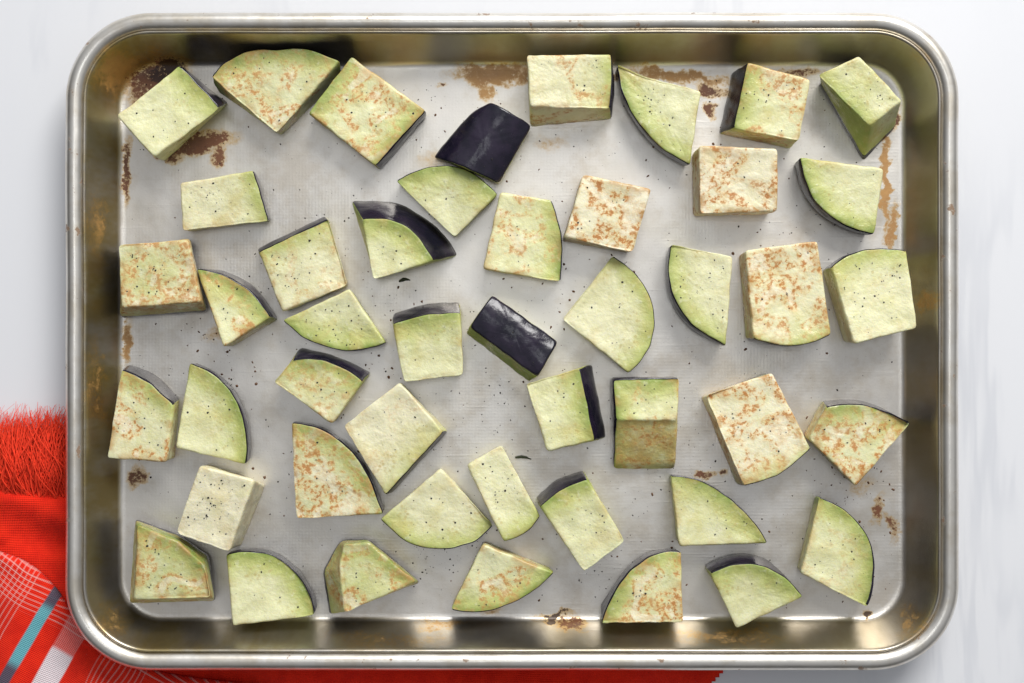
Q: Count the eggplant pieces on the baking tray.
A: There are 46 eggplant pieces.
